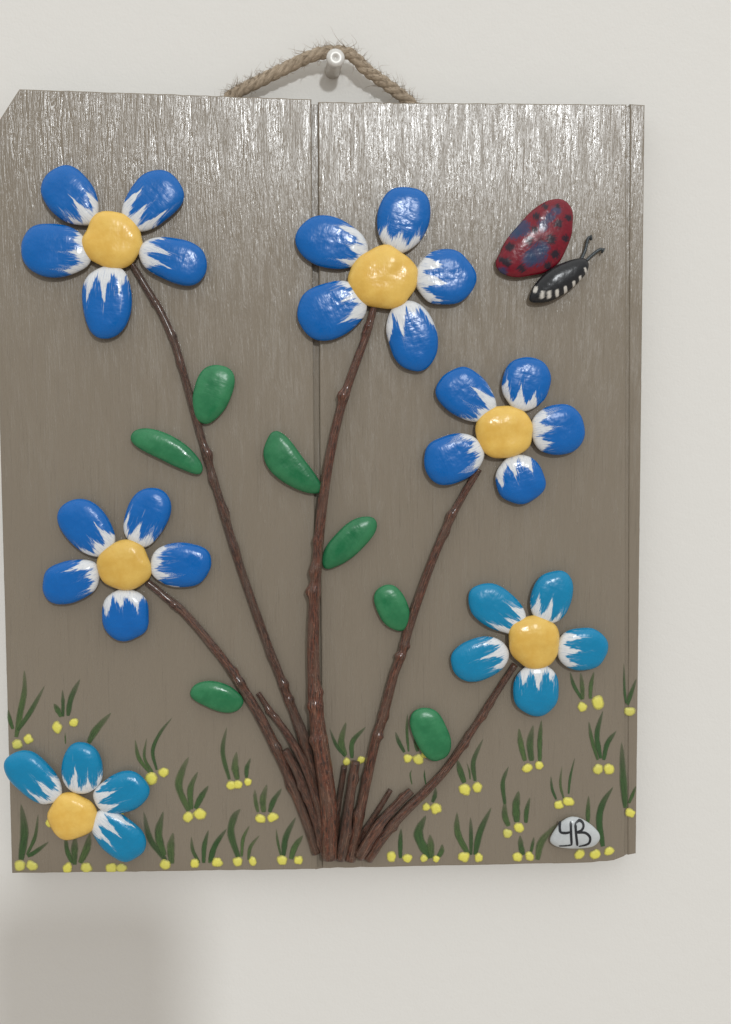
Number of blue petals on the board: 20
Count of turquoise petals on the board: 9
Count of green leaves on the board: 7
